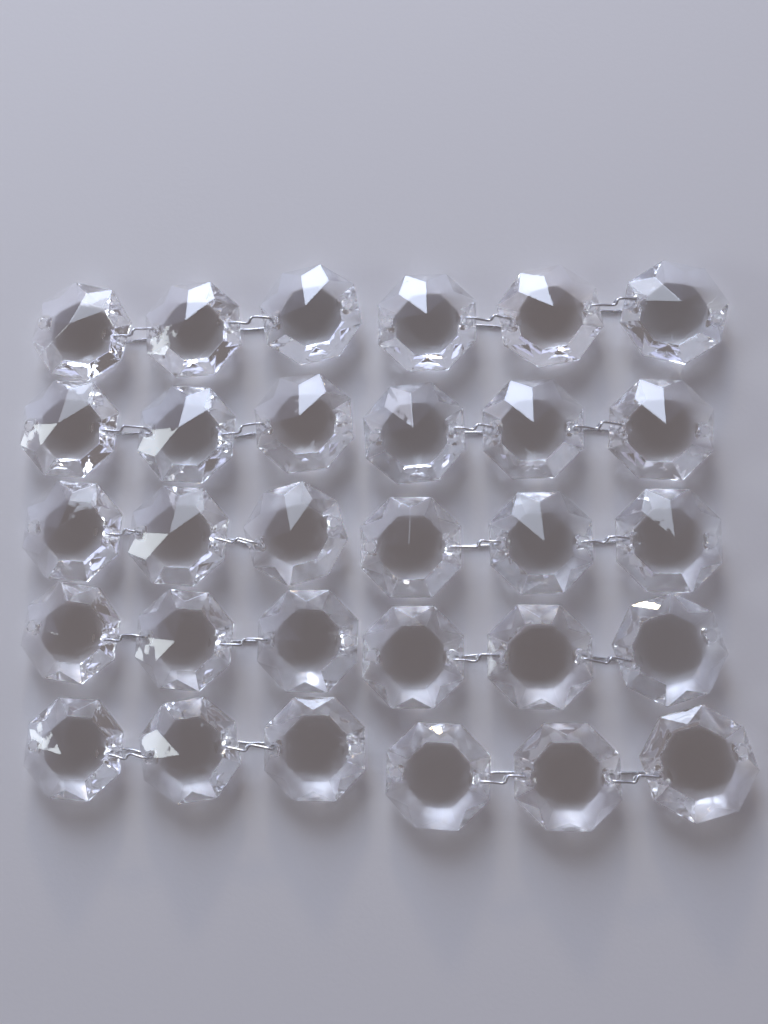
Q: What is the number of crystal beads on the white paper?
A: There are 30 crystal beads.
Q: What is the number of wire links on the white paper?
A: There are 20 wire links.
